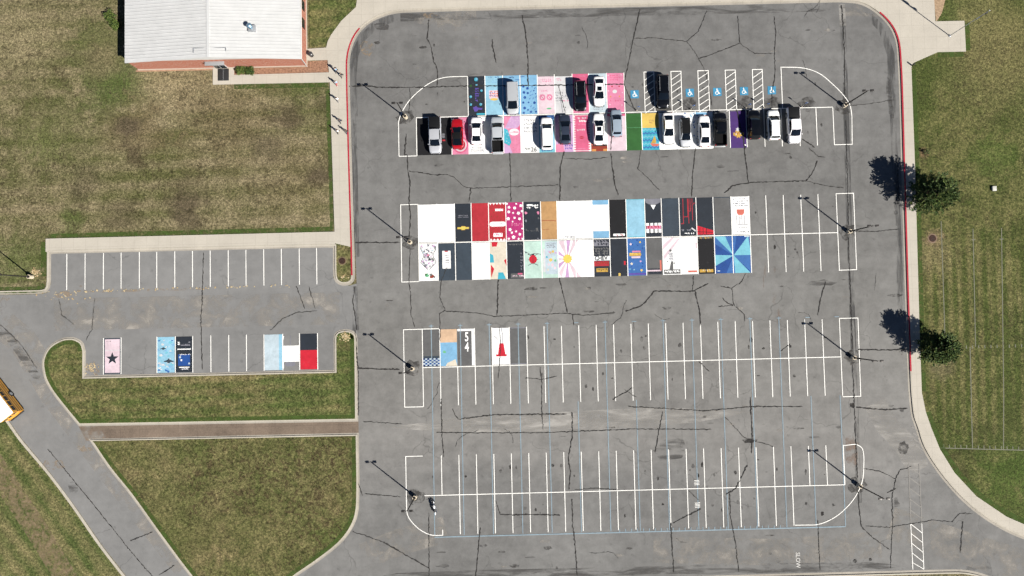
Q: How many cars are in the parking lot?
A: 19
